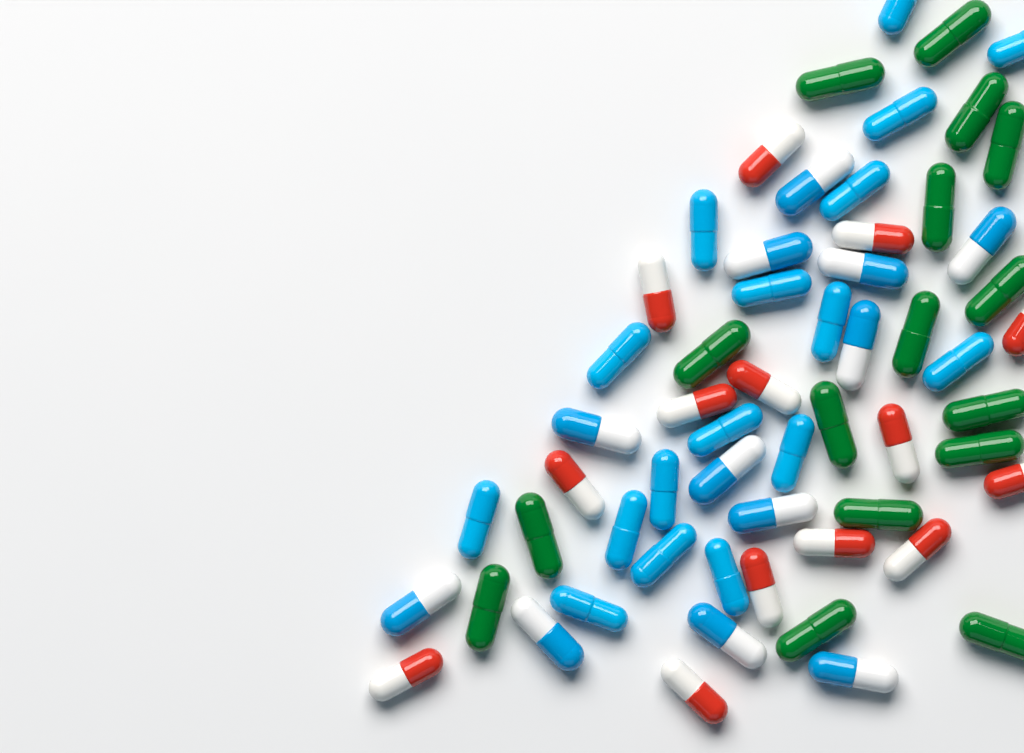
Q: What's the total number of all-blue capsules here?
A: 17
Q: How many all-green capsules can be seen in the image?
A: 16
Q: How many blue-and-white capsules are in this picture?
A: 12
